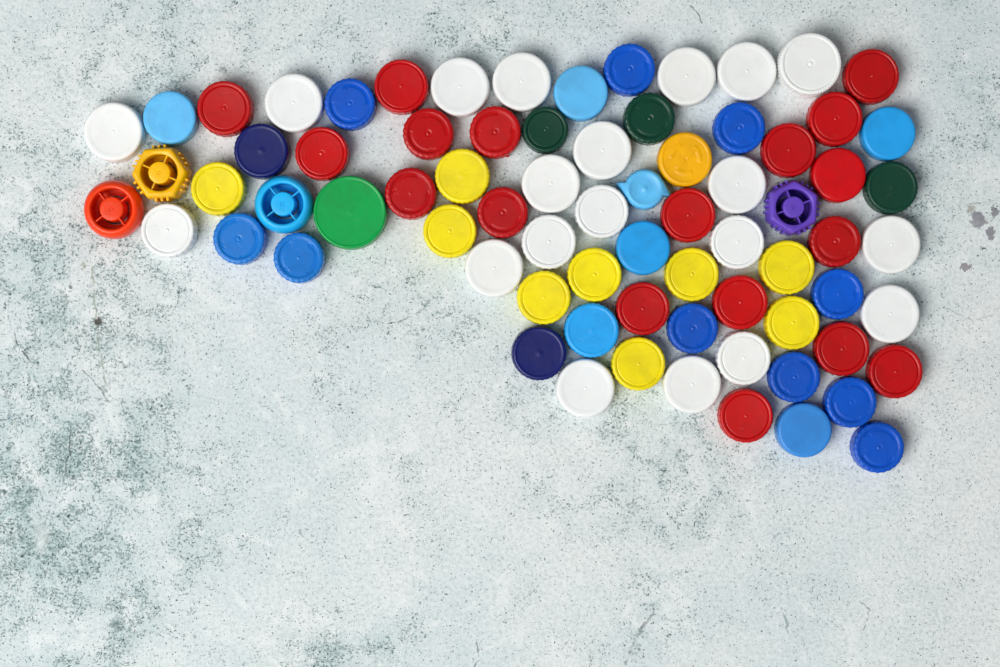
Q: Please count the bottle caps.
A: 75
